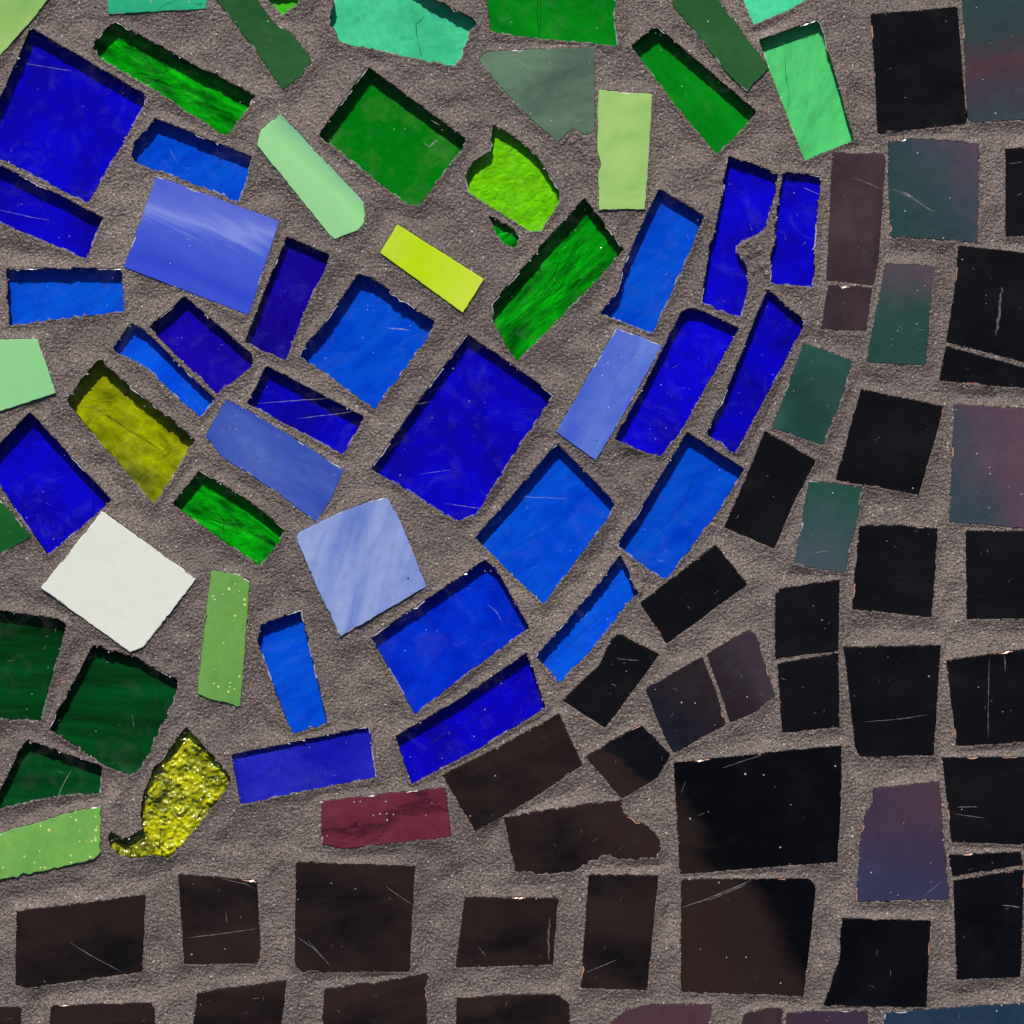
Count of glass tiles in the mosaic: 106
